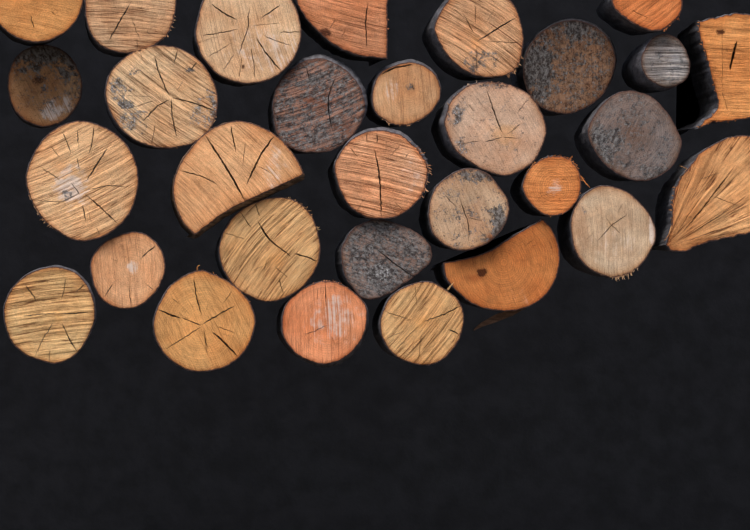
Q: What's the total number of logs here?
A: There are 30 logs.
